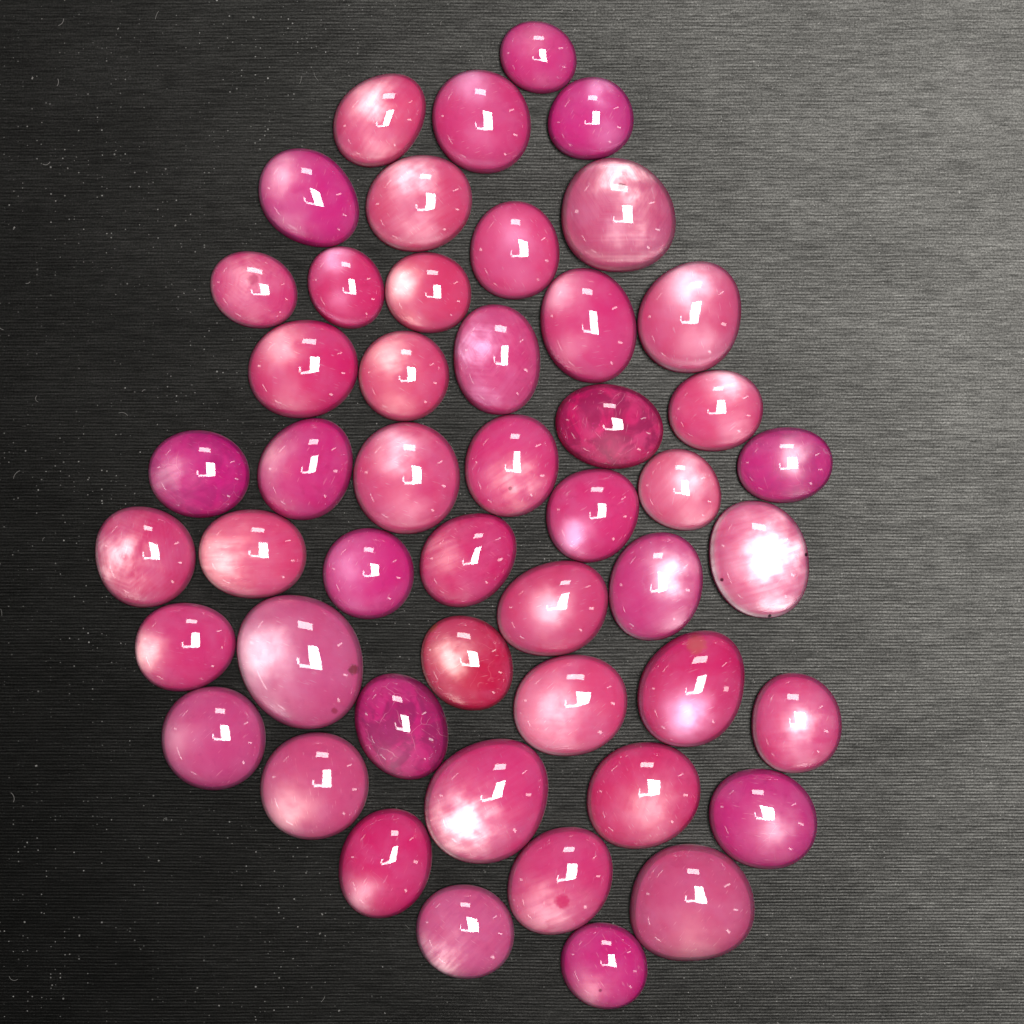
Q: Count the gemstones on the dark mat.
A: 49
